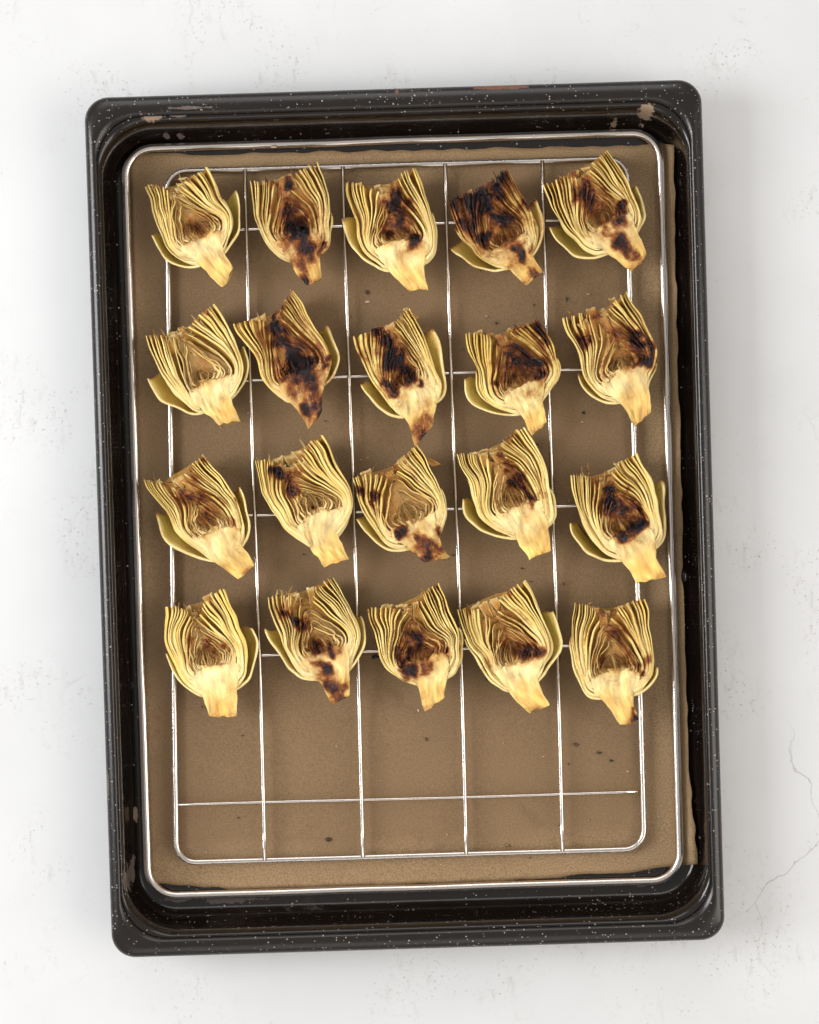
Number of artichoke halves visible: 20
